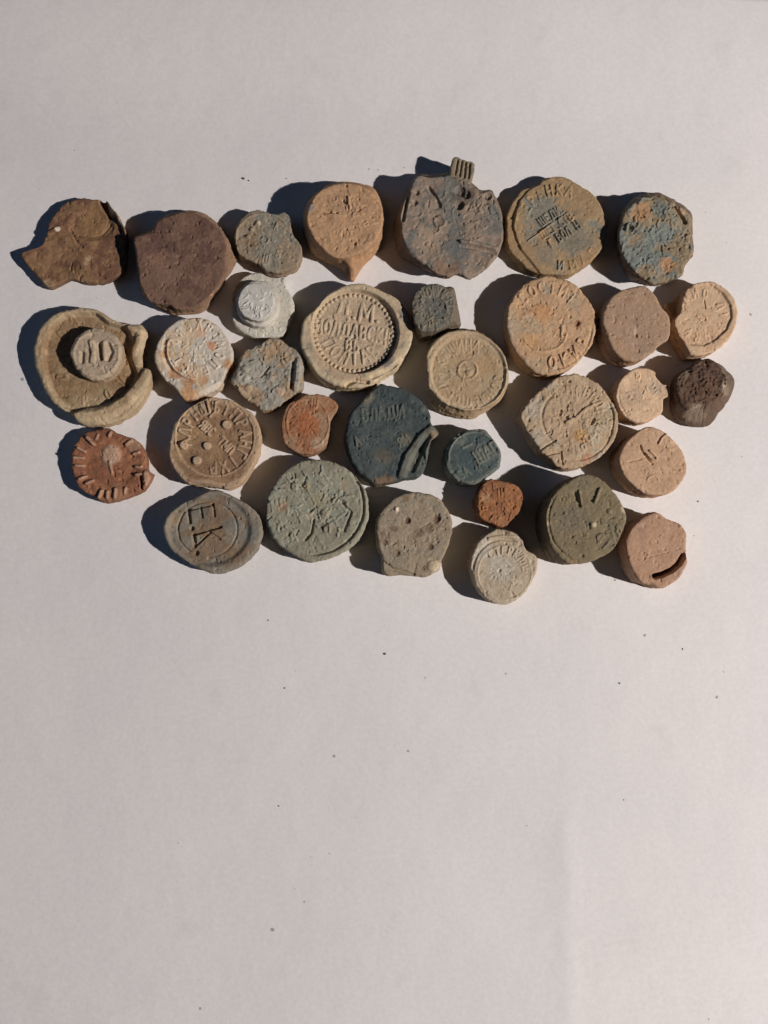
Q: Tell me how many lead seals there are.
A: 33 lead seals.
